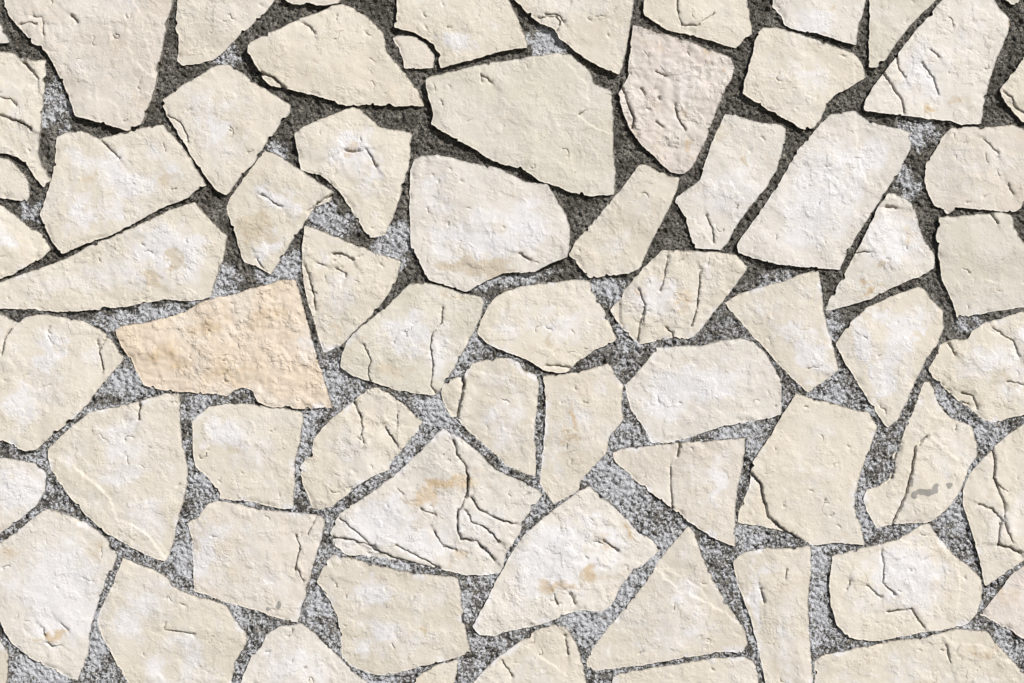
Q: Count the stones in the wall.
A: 68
